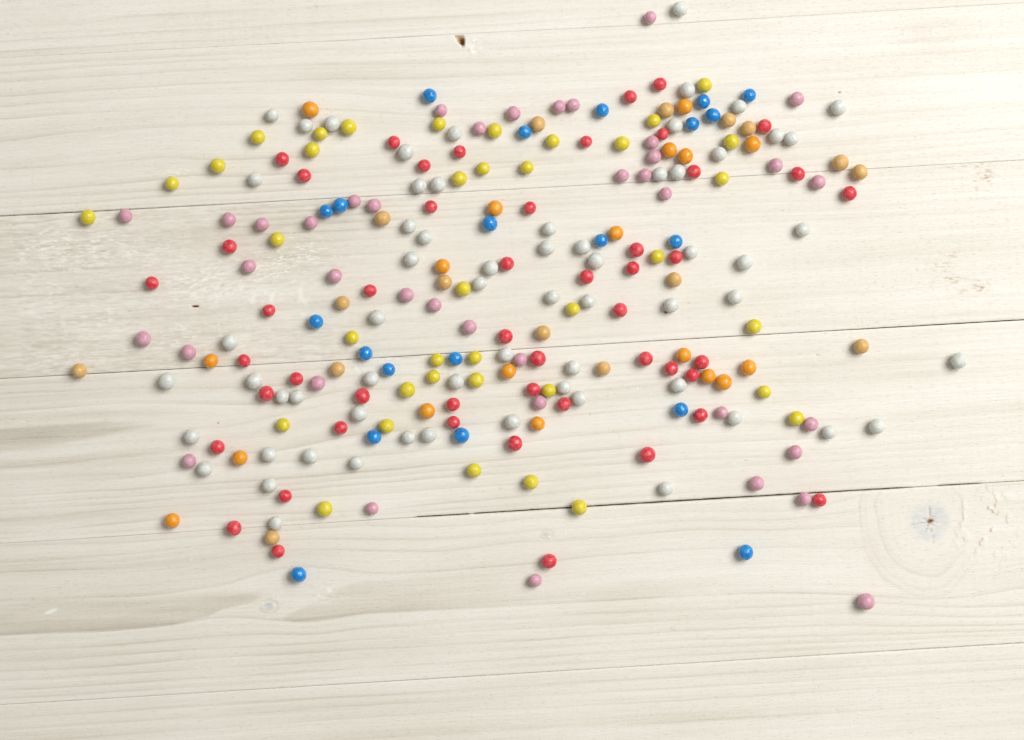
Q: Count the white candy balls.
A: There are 63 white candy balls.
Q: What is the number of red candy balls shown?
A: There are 49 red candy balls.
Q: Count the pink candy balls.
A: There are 39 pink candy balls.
